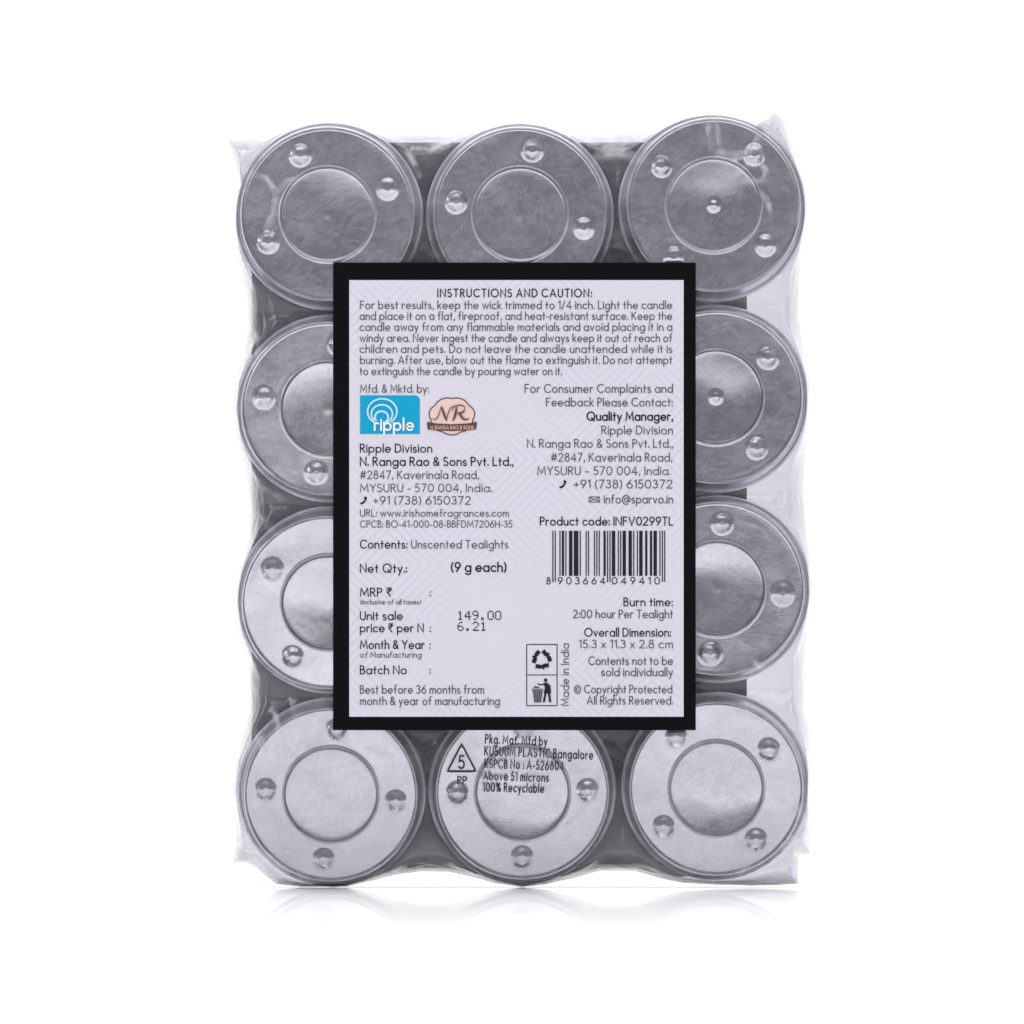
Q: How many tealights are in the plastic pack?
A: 10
